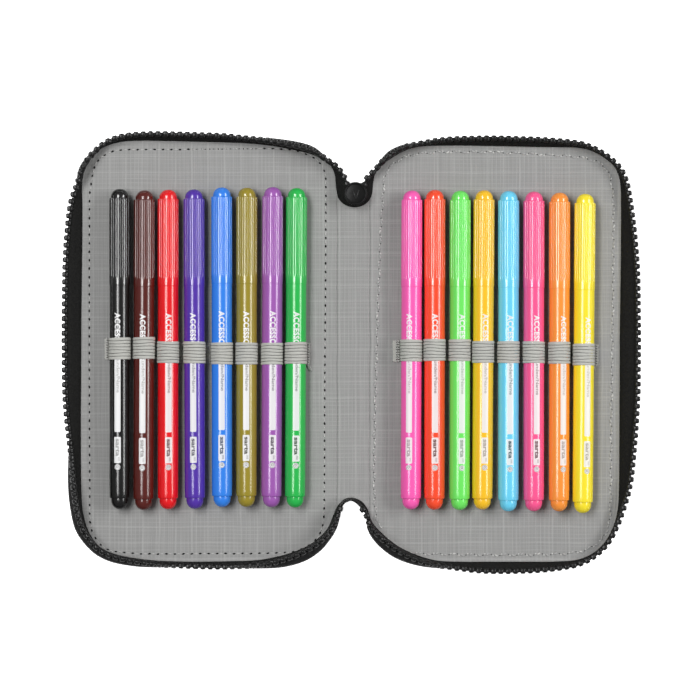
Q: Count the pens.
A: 16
